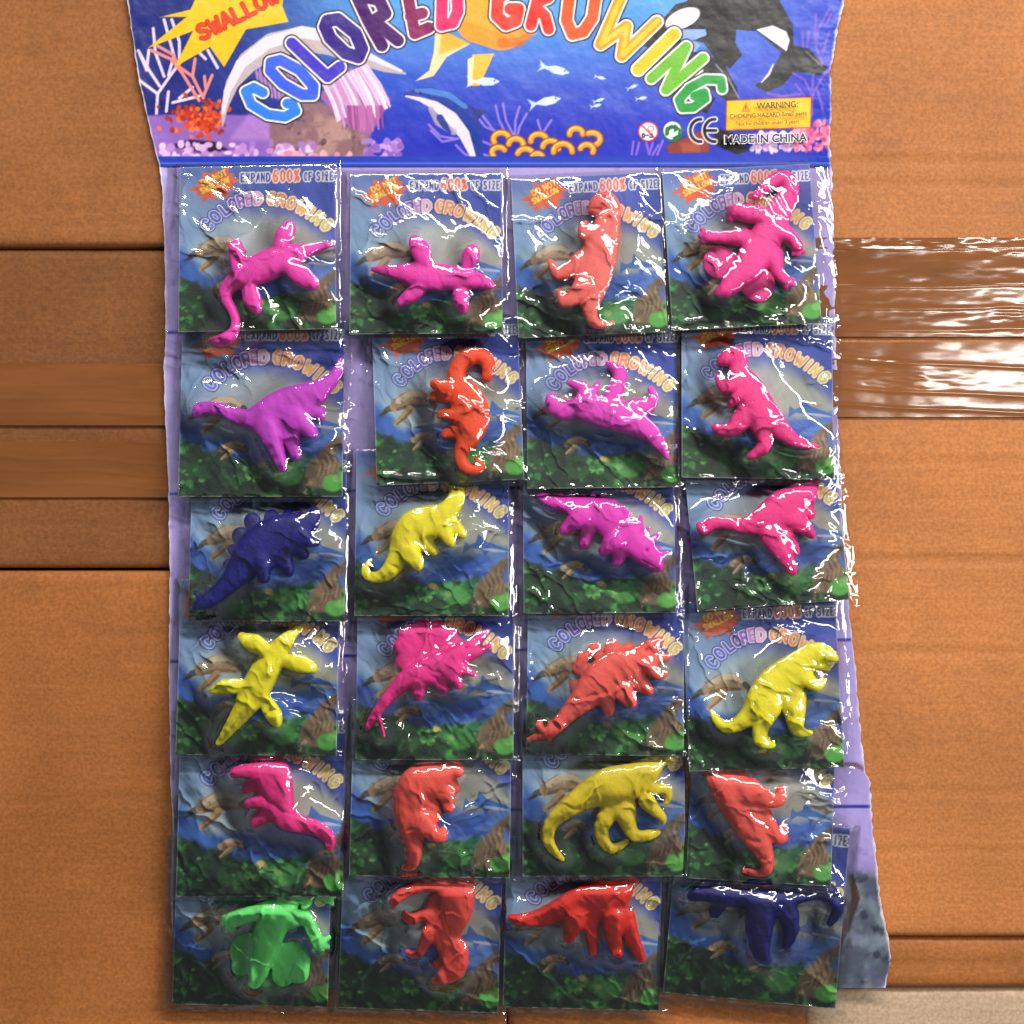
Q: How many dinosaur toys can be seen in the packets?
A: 24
